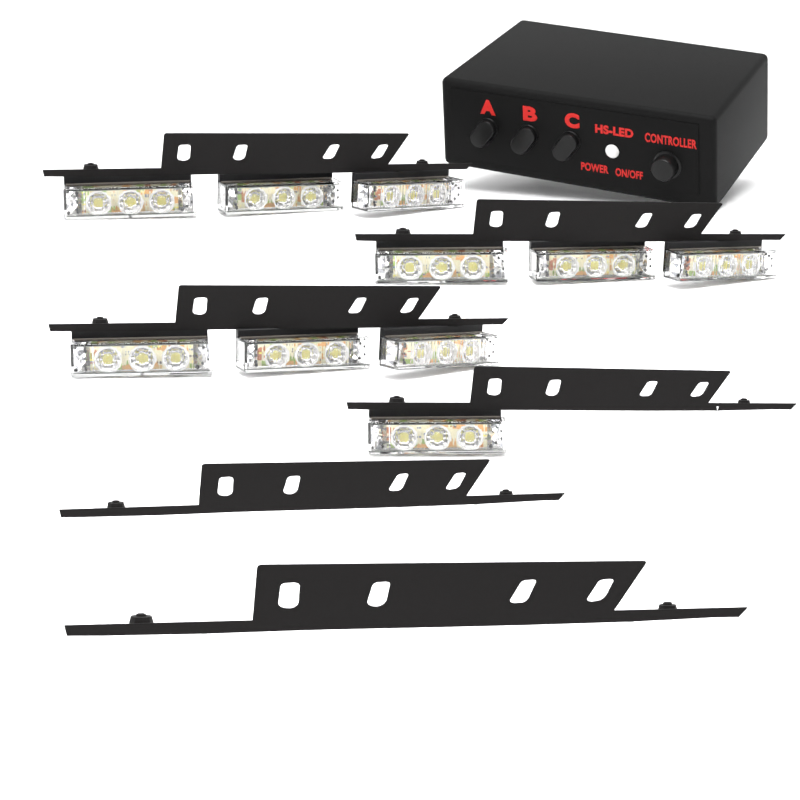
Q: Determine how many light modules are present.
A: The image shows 10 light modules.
